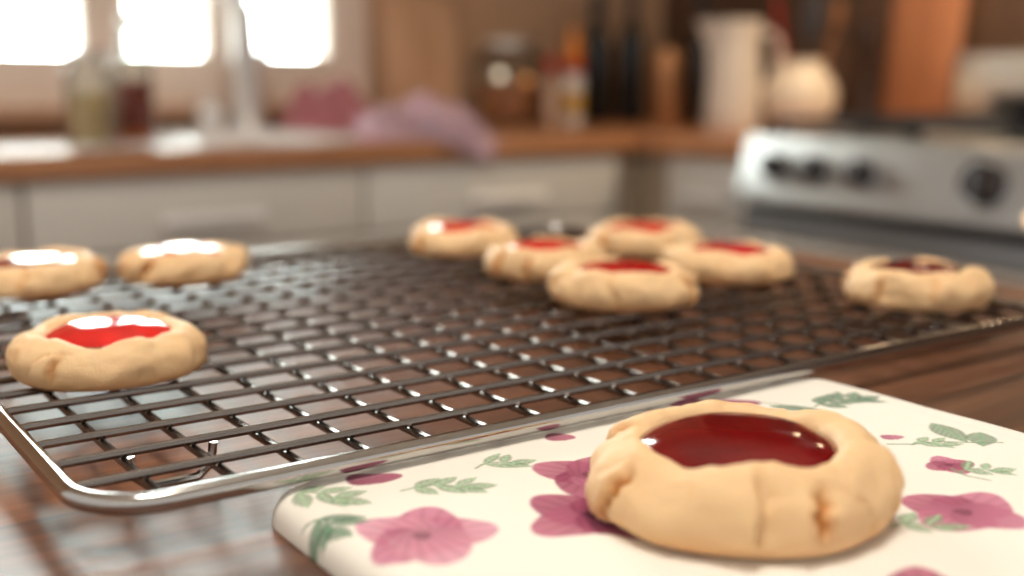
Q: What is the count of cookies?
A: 10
